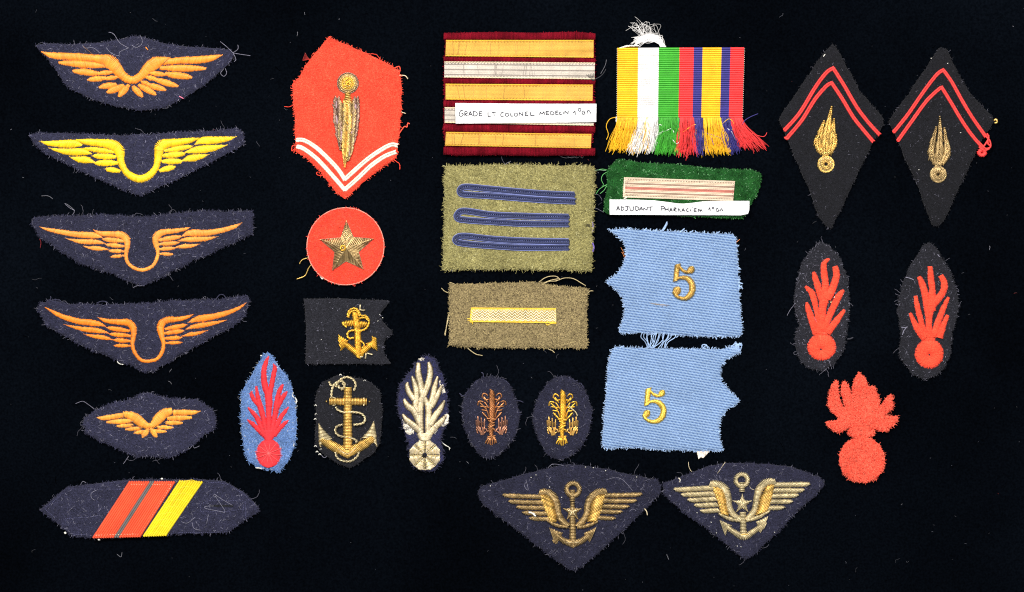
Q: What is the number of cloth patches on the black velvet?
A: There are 28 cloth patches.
